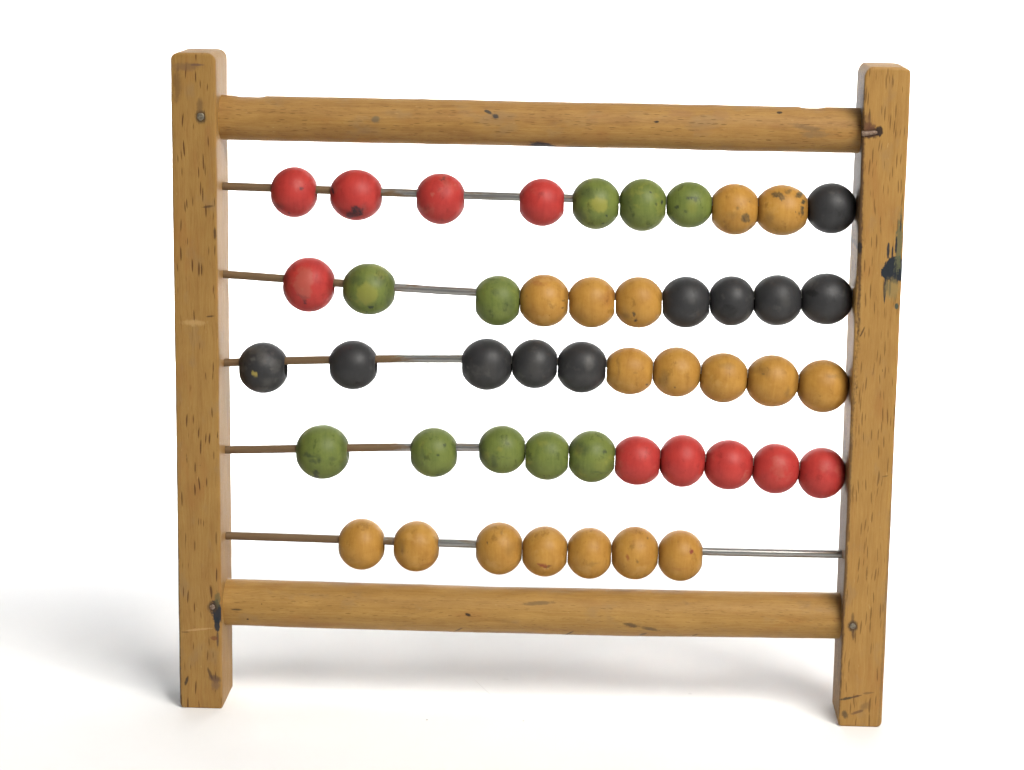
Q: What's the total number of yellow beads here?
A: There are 17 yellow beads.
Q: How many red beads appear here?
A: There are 10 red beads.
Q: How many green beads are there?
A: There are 10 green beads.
